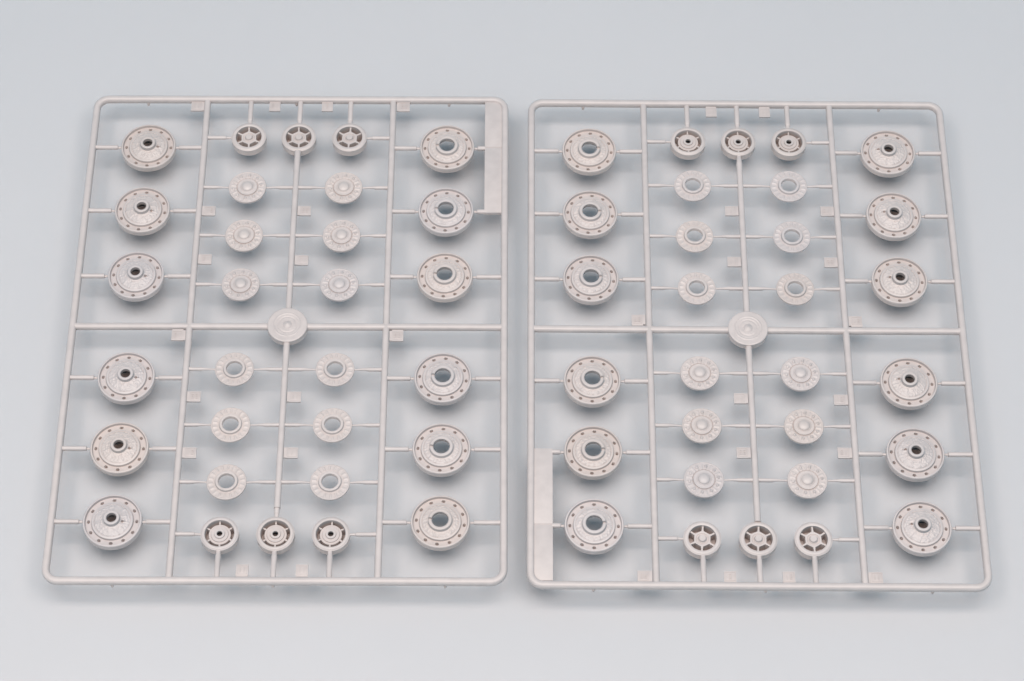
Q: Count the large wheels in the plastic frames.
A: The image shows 24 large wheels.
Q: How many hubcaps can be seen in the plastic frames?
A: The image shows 12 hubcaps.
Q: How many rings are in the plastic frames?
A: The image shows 12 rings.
